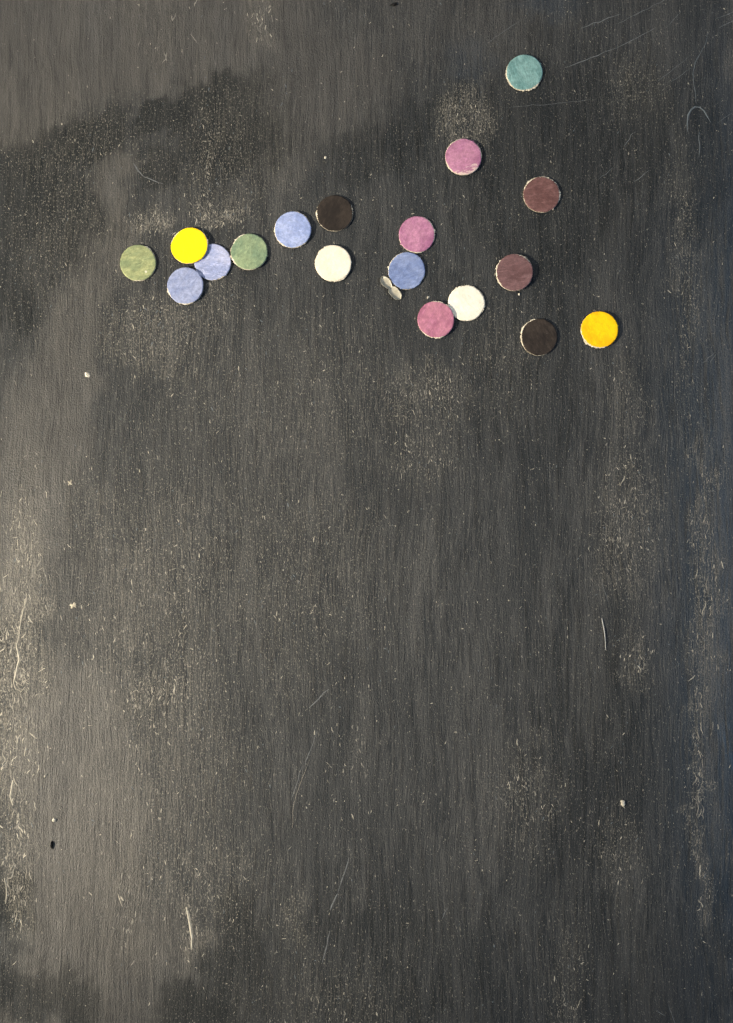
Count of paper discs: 18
